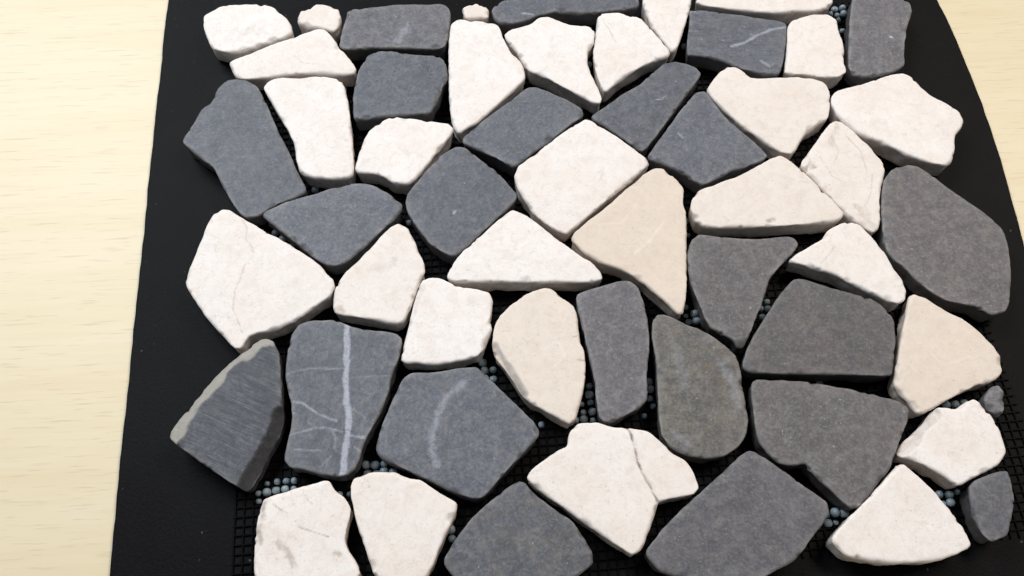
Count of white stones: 30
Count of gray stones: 24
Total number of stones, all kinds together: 54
